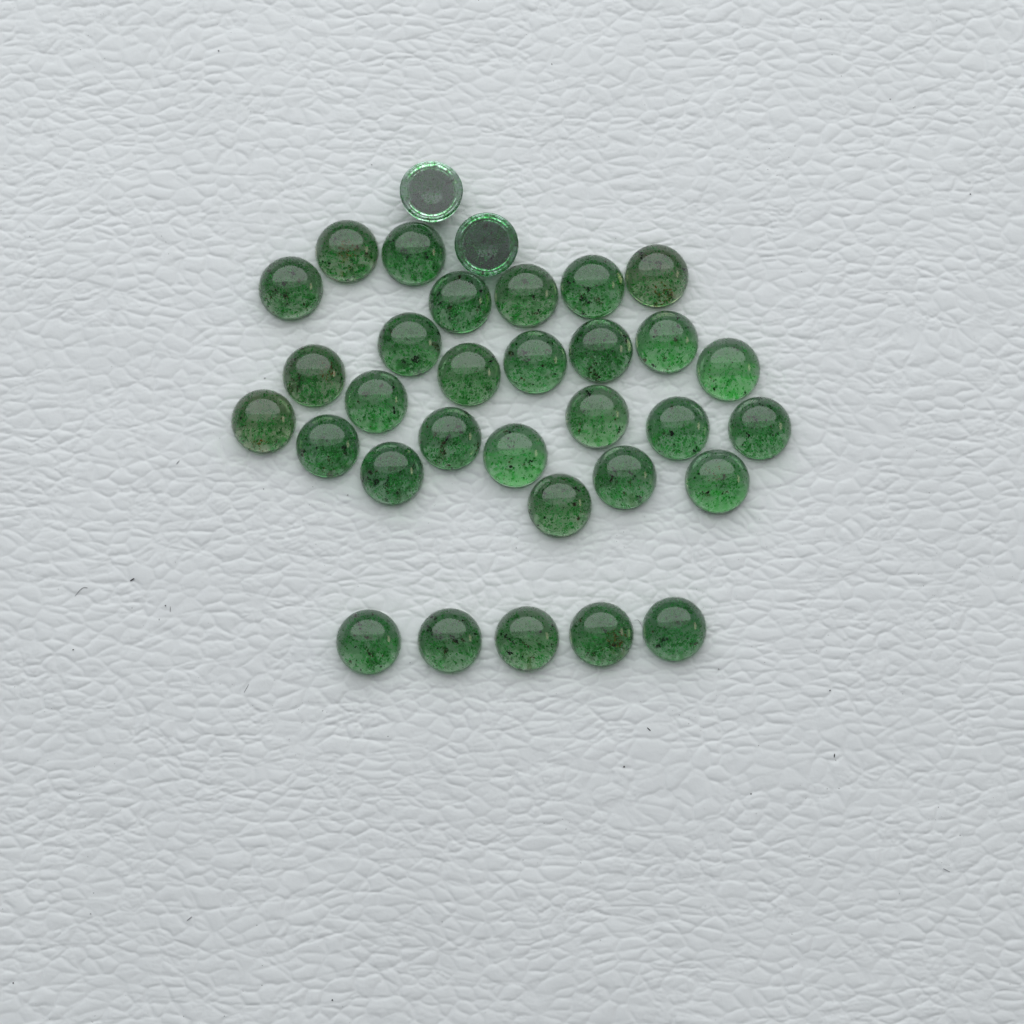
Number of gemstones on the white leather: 33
